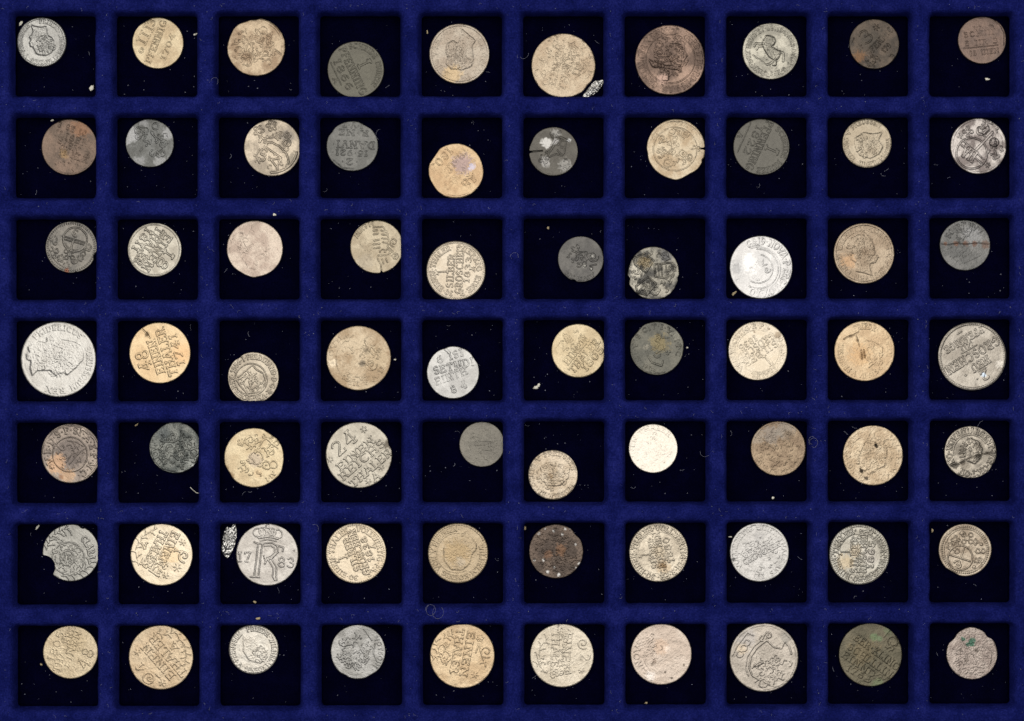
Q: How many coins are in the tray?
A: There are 70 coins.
